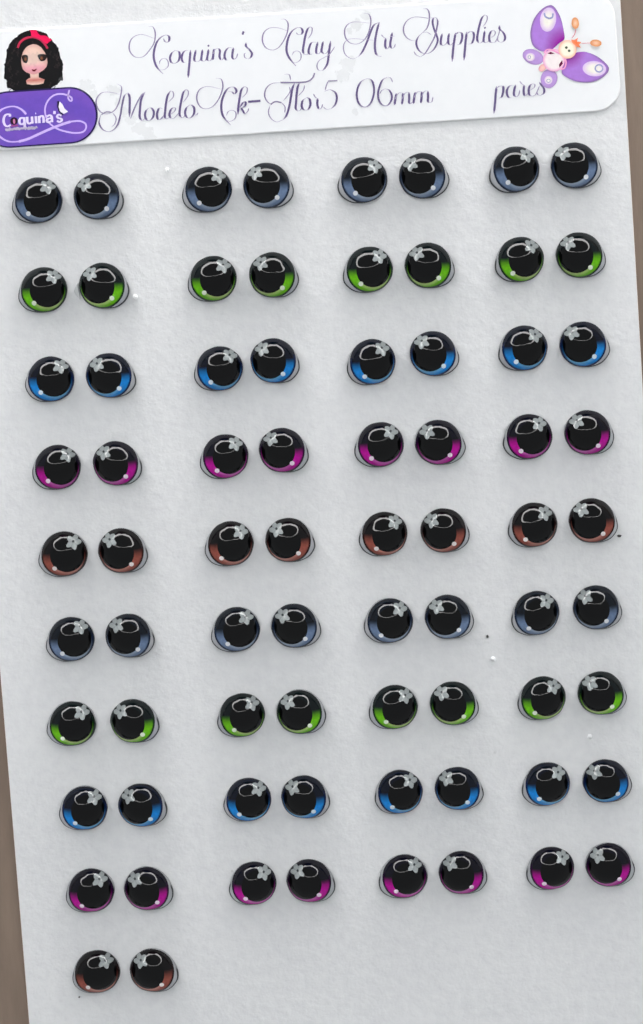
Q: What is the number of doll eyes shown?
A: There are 74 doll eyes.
